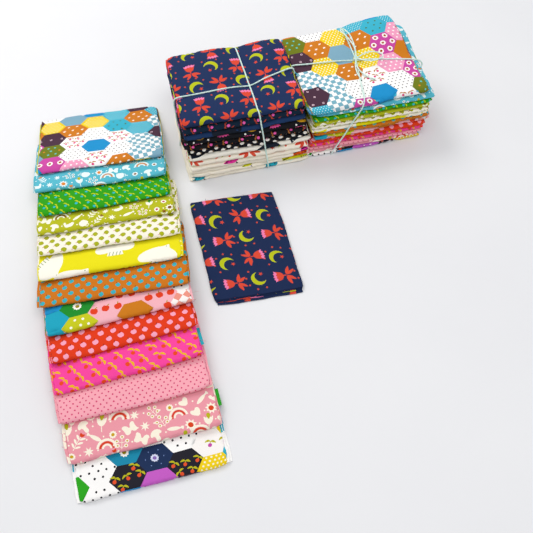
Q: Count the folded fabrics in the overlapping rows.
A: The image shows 14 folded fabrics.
